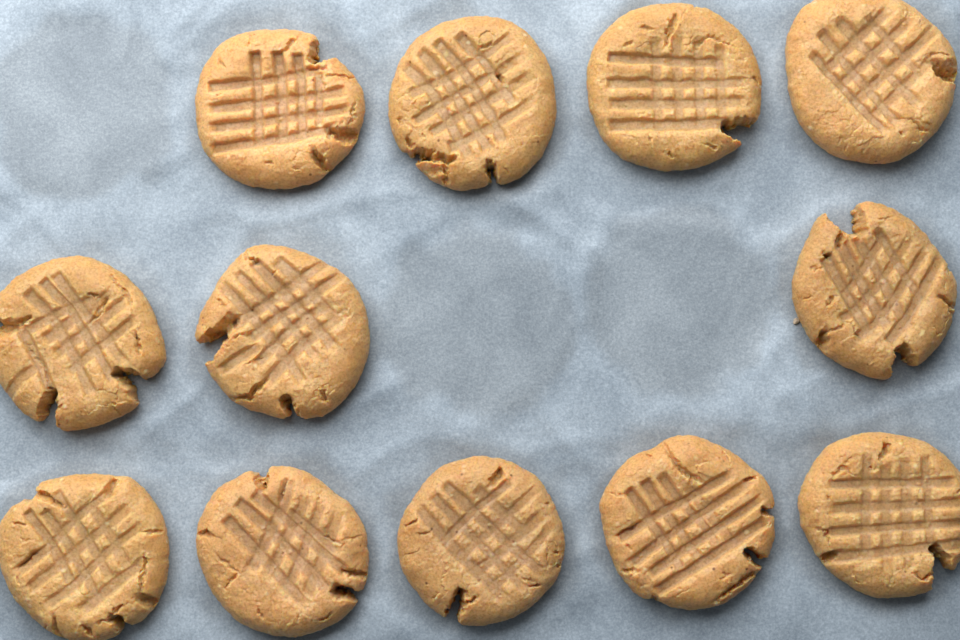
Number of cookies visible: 12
